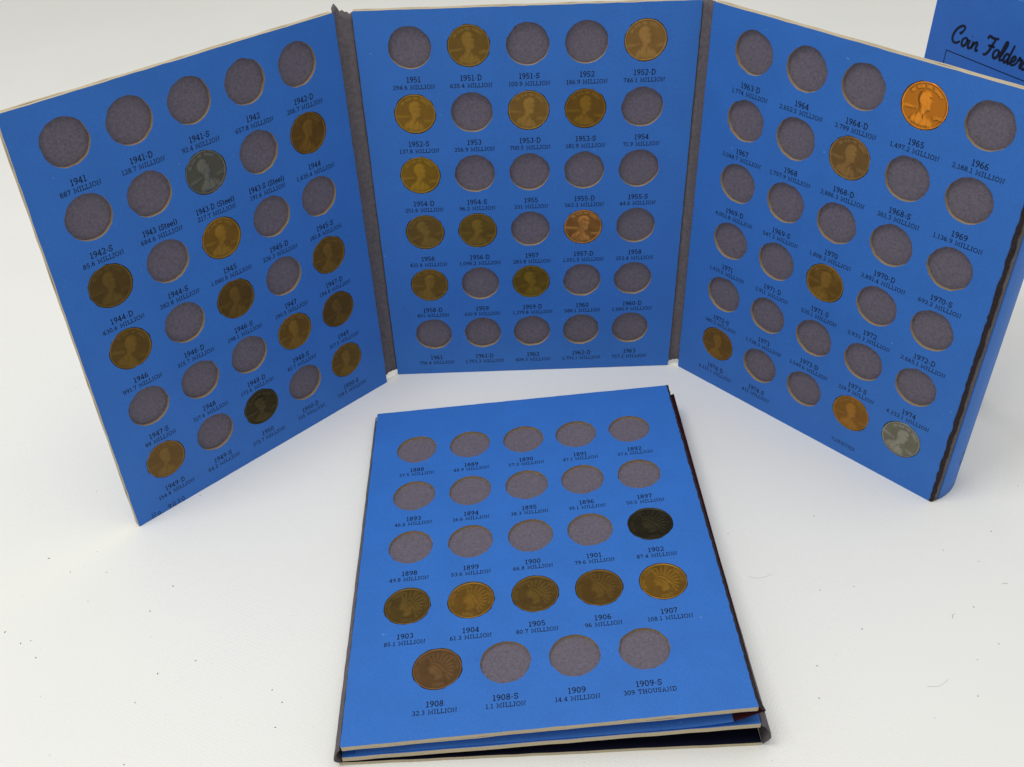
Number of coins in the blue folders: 36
